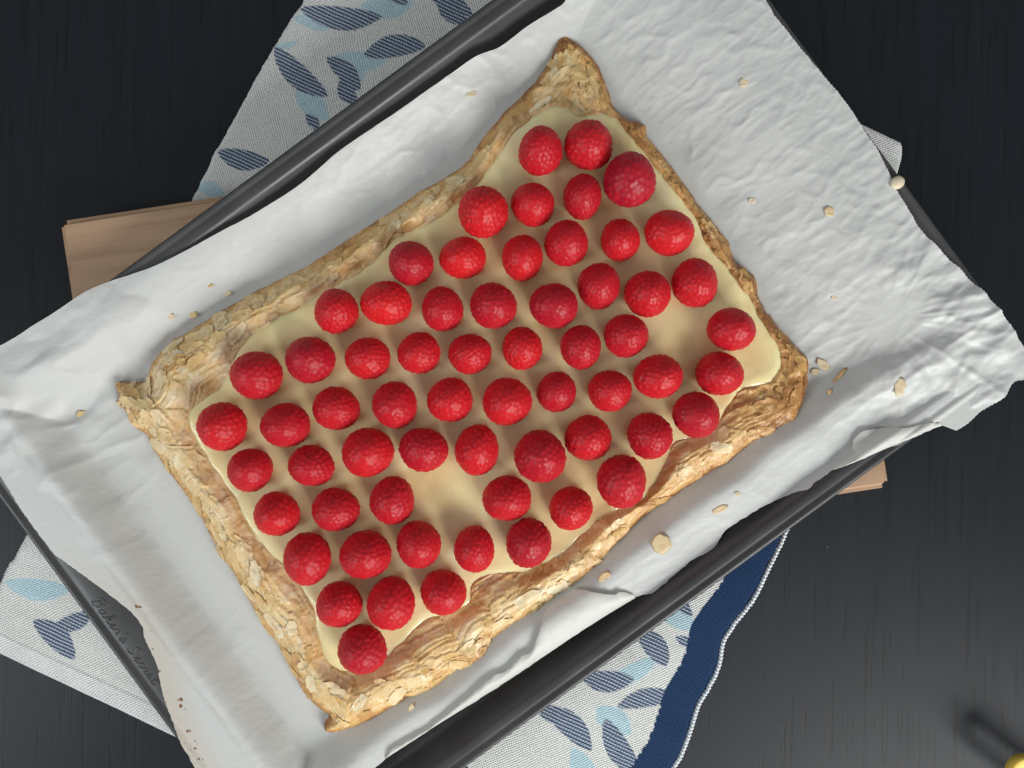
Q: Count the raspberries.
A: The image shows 63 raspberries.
